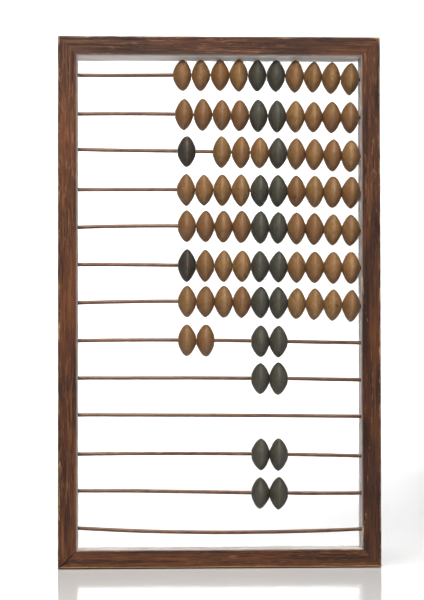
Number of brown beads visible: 56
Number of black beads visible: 23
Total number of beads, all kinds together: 79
